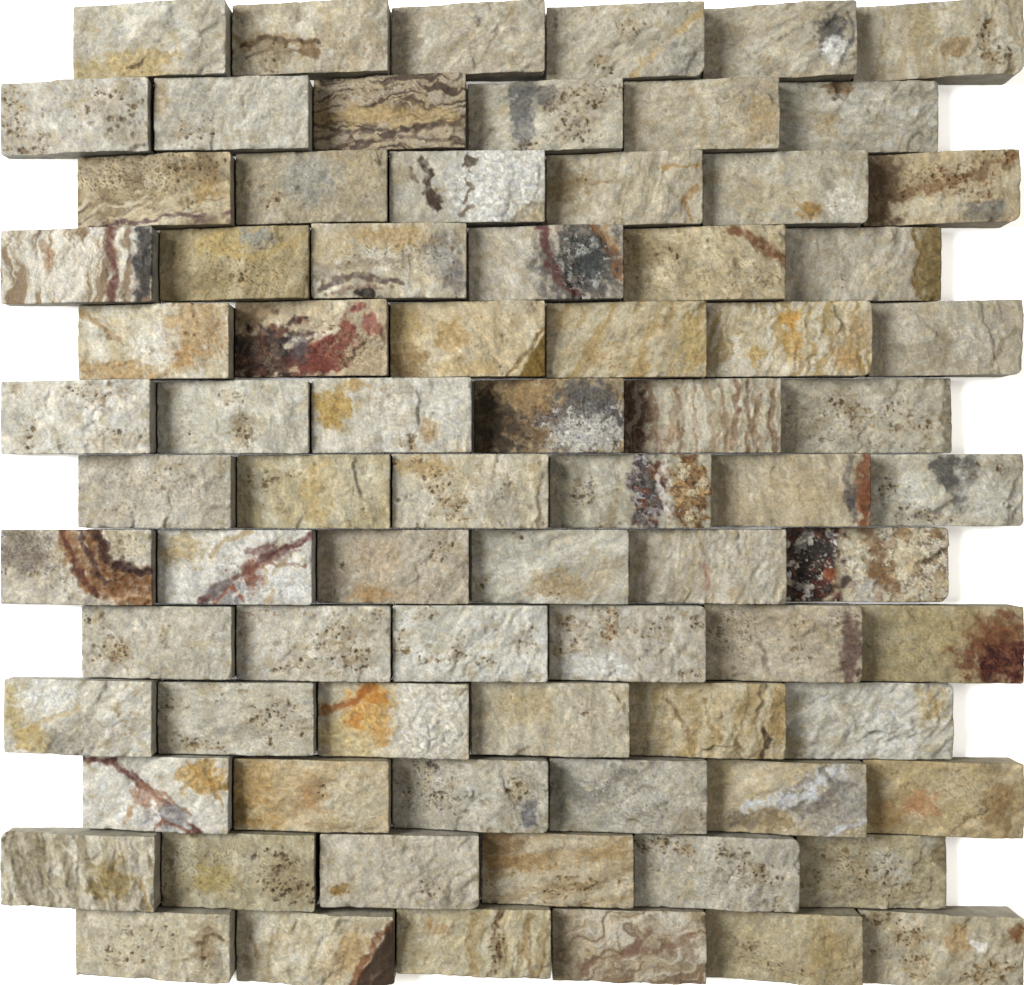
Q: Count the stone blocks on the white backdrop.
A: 78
